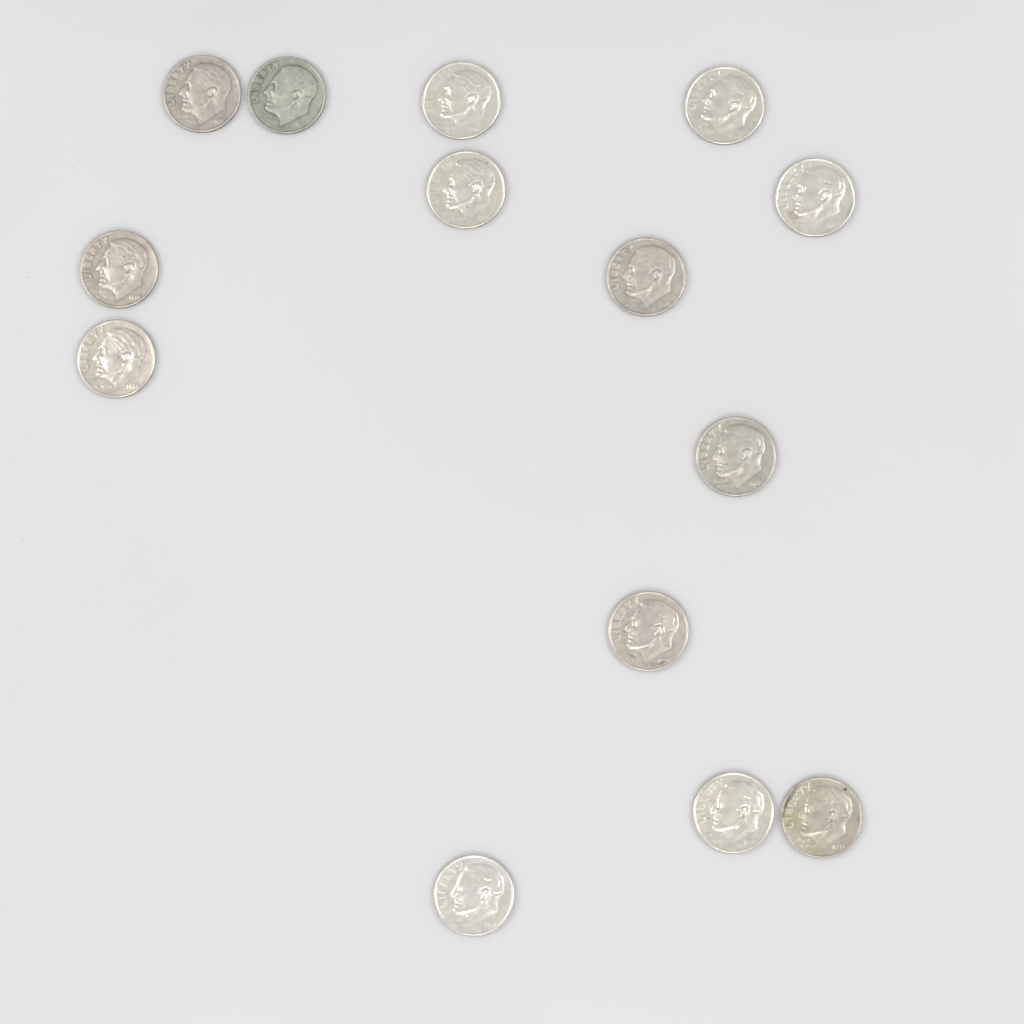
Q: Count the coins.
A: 14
